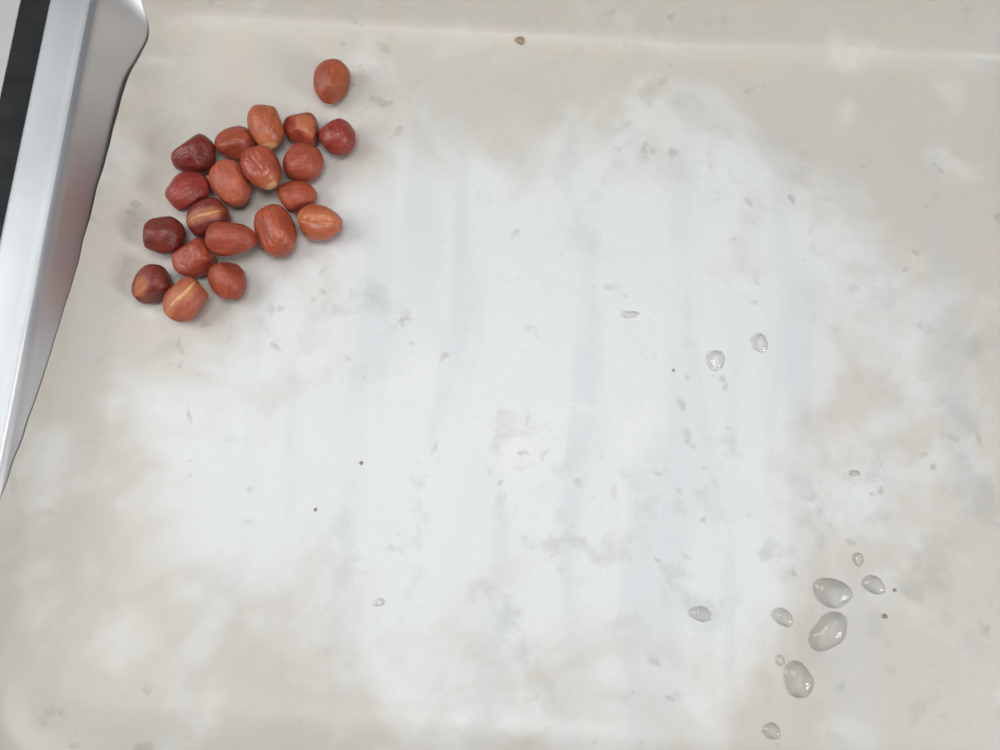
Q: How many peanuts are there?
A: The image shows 20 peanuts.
